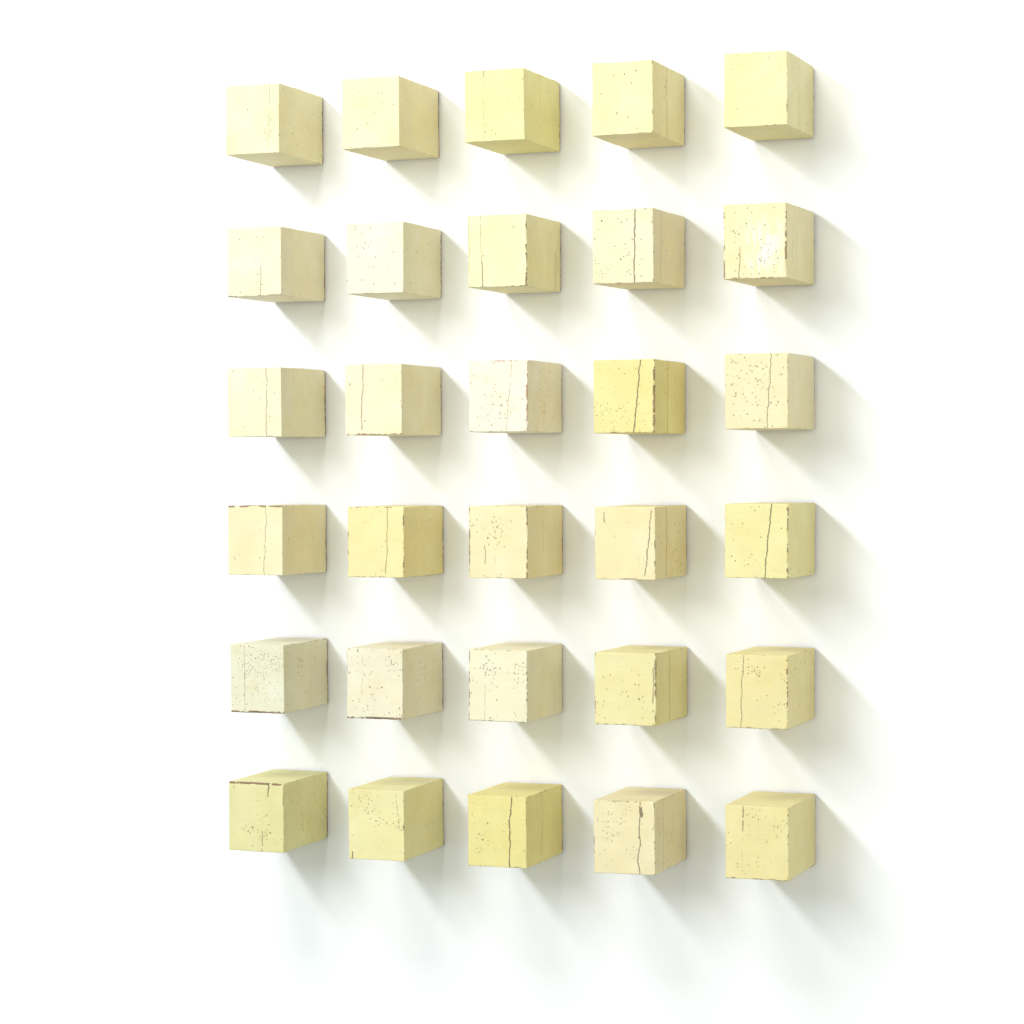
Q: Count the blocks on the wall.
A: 30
